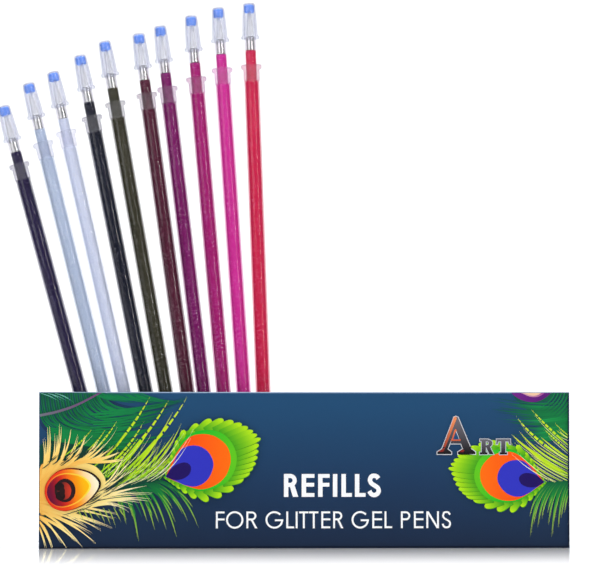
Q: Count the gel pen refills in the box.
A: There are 10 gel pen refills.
